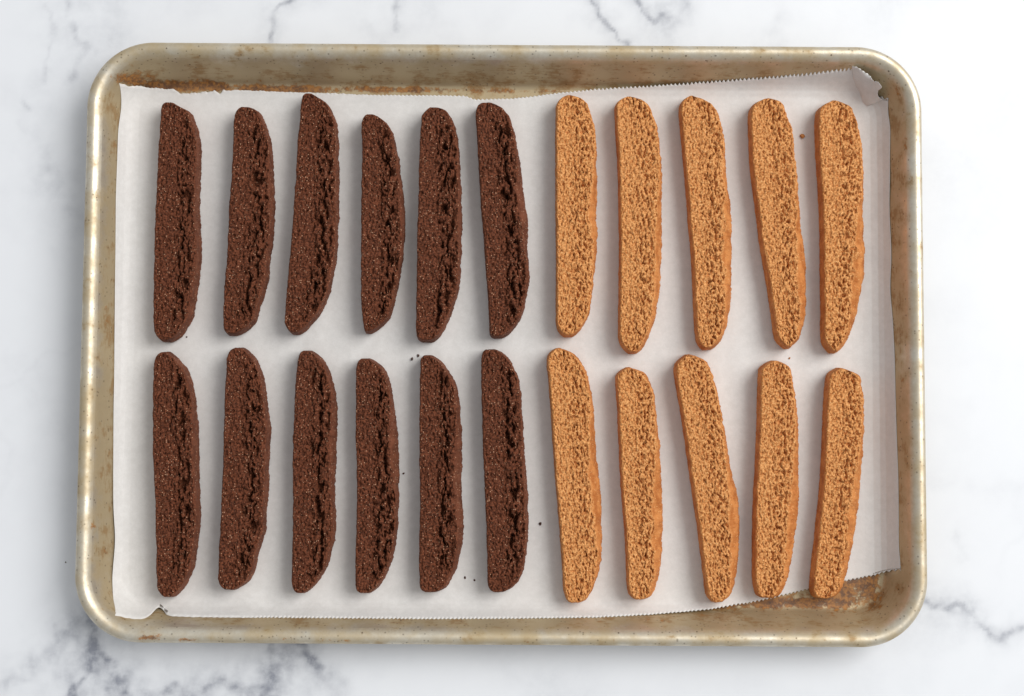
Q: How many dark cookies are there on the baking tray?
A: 12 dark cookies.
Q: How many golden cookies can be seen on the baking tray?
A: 10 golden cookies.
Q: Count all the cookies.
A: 22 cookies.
